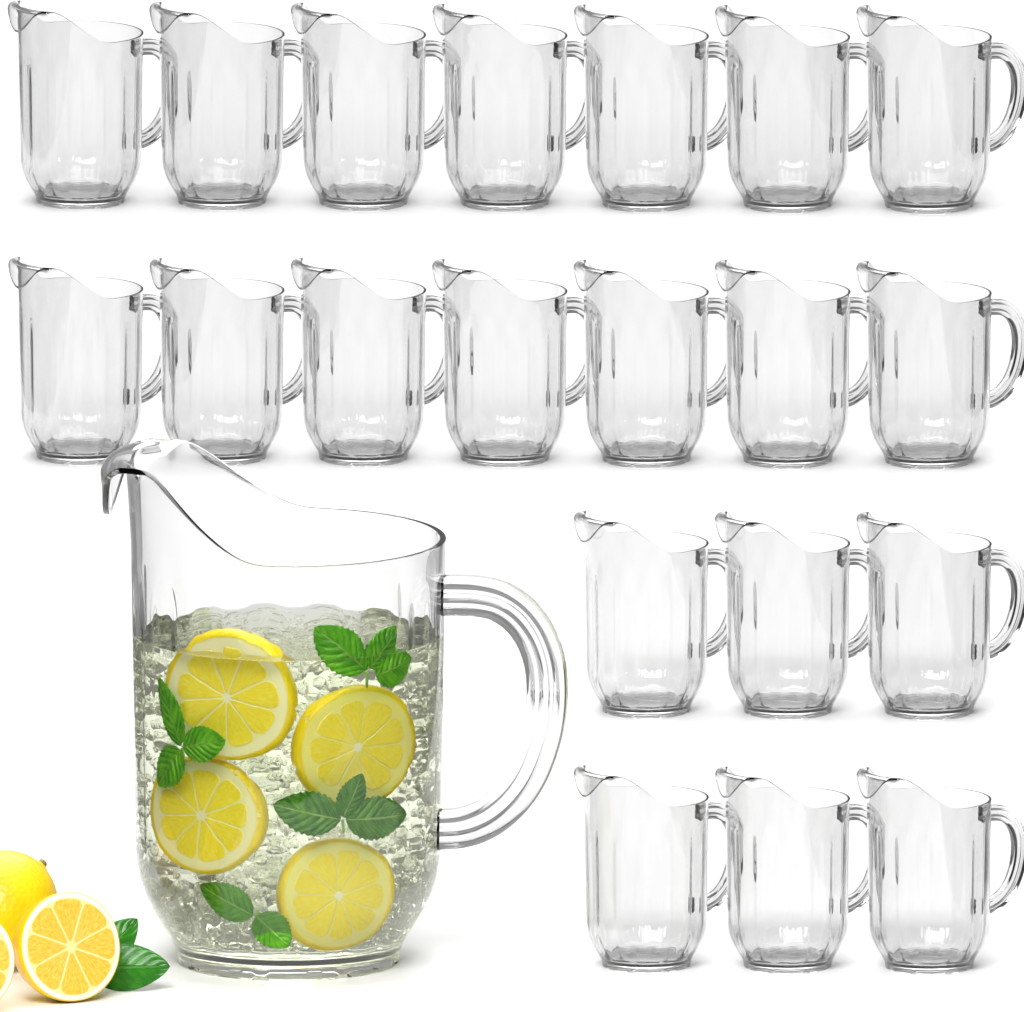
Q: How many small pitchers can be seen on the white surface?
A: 20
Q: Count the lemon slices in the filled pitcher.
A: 4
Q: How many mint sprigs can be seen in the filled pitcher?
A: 4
